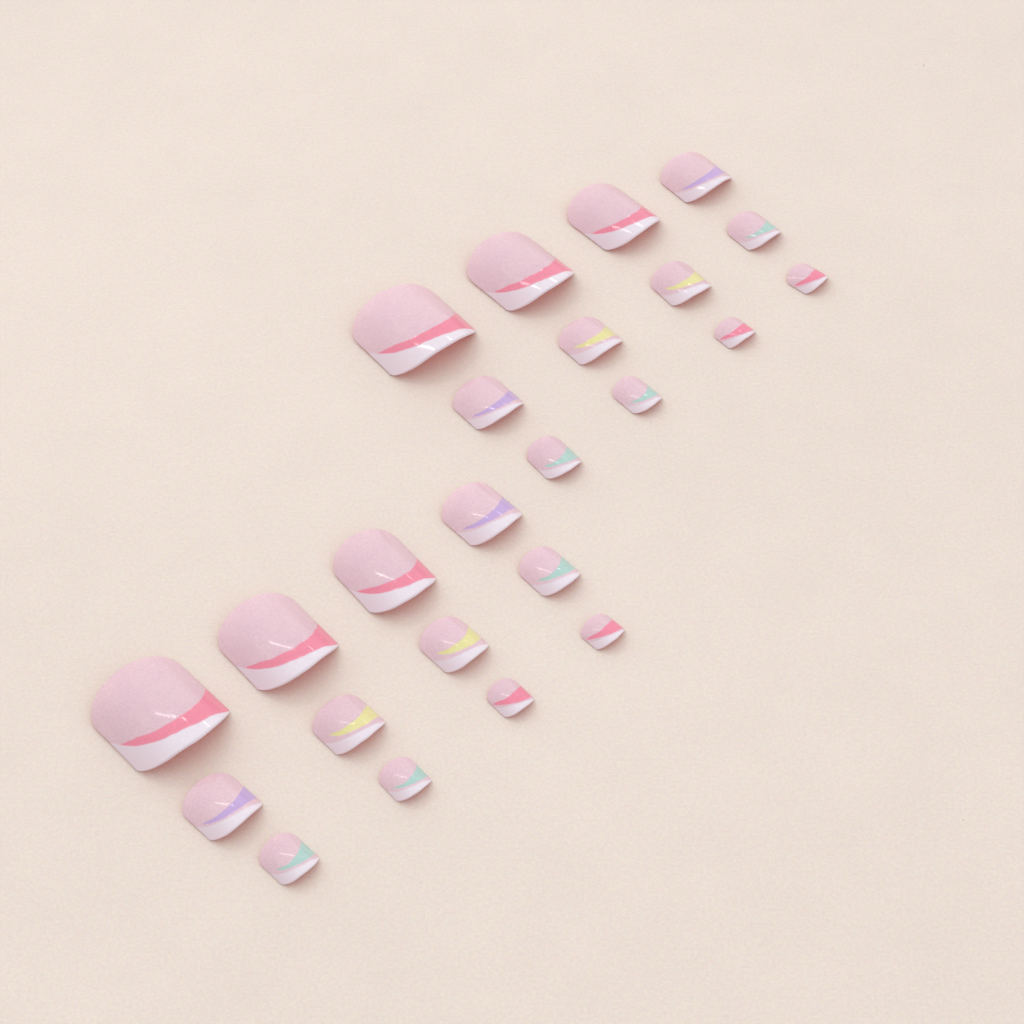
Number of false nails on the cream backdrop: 24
